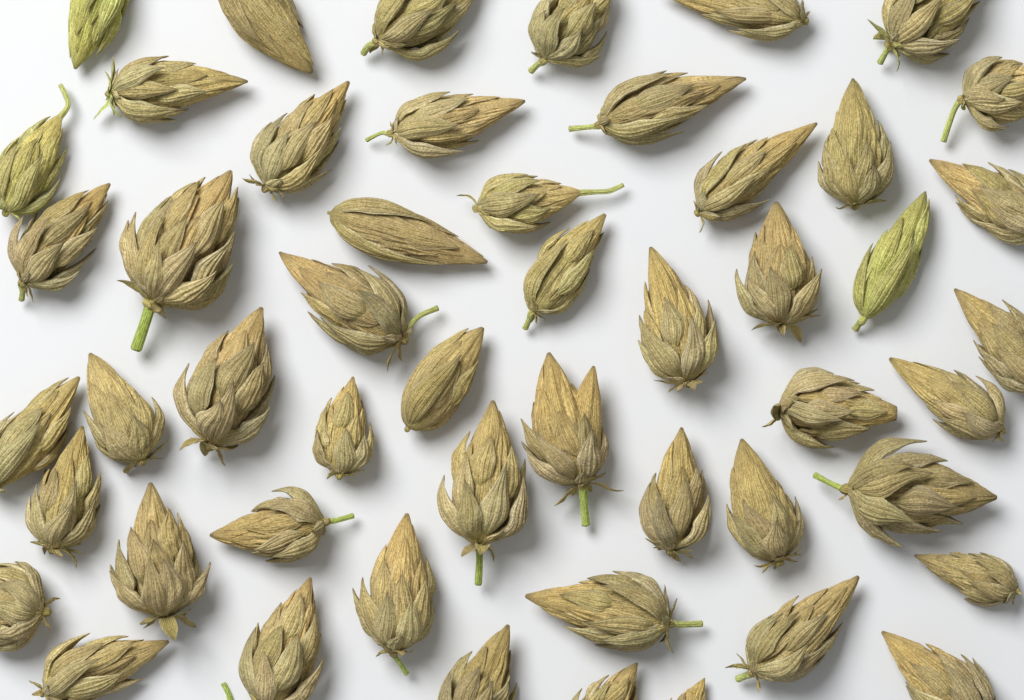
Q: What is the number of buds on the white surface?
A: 51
